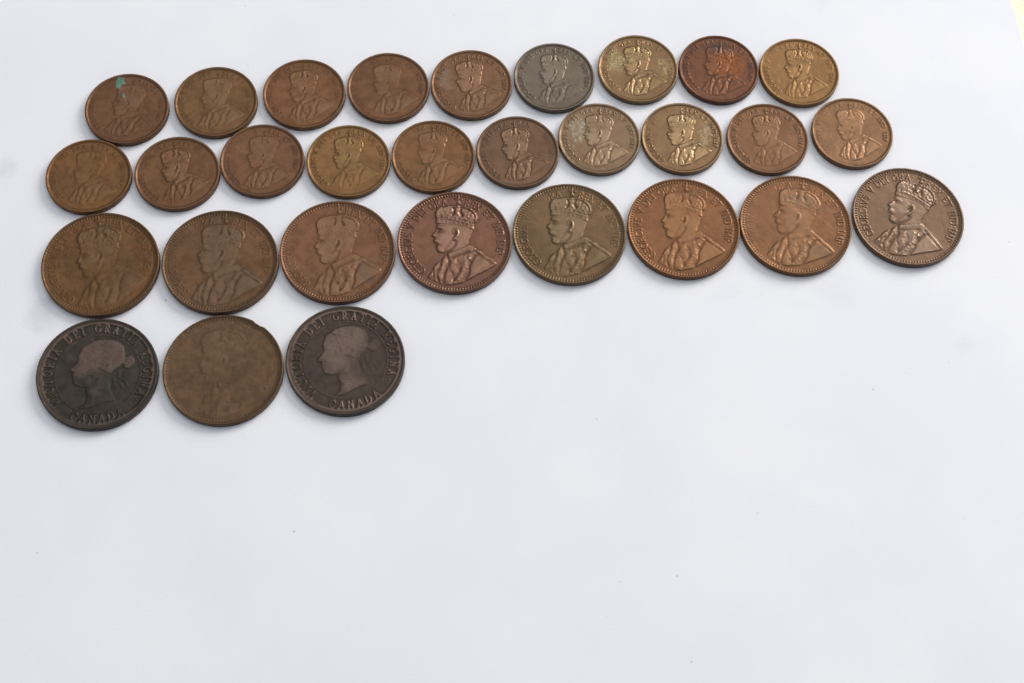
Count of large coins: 11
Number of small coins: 19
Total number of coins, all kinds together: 30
